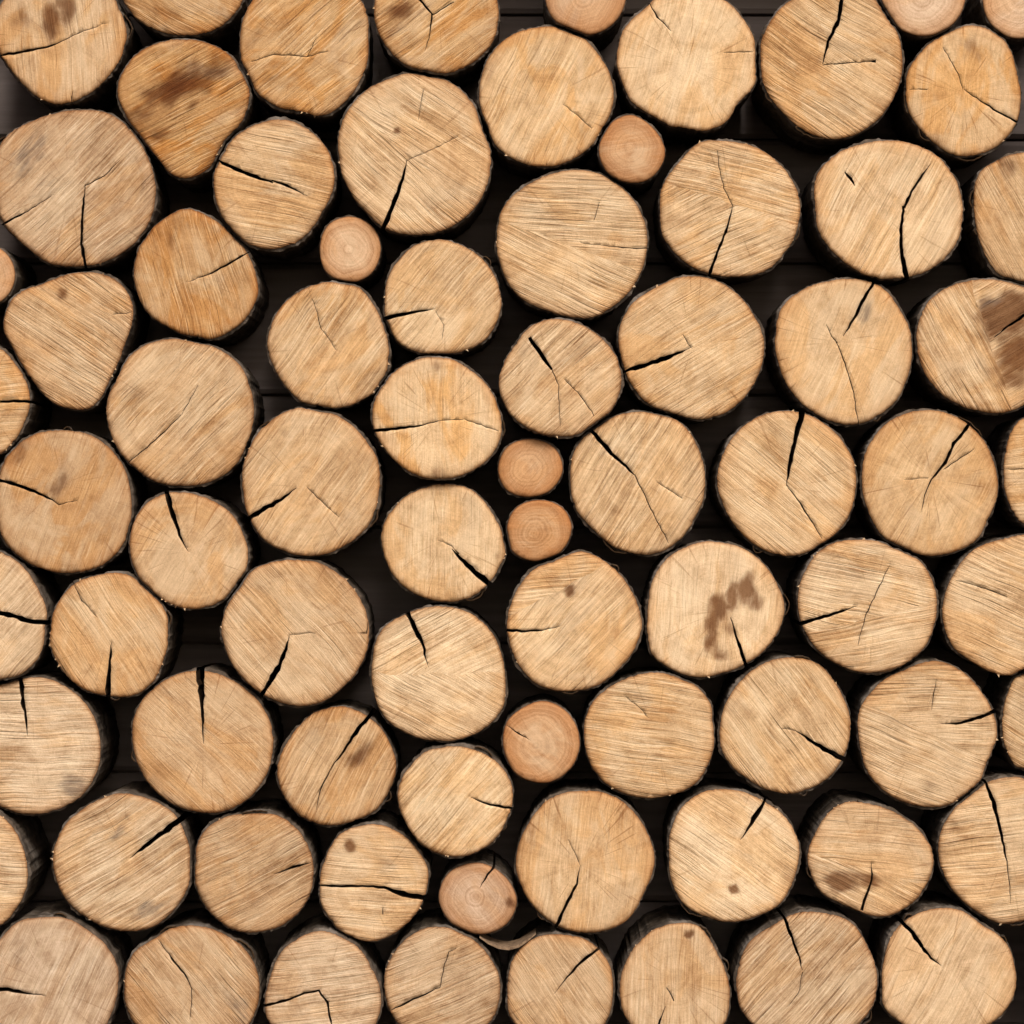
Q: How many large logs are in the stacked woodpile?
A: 67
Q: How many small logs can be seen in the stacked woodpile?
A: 10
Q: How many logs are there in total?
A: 77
